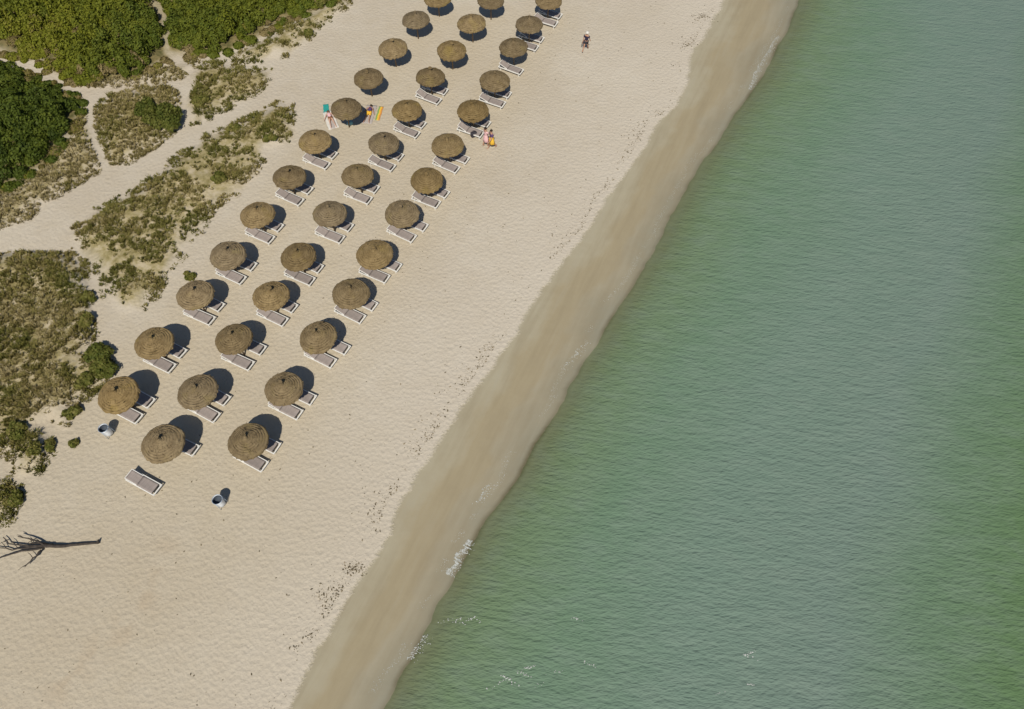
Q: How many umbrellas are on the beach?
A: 38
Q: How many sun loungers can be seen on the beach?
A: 59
